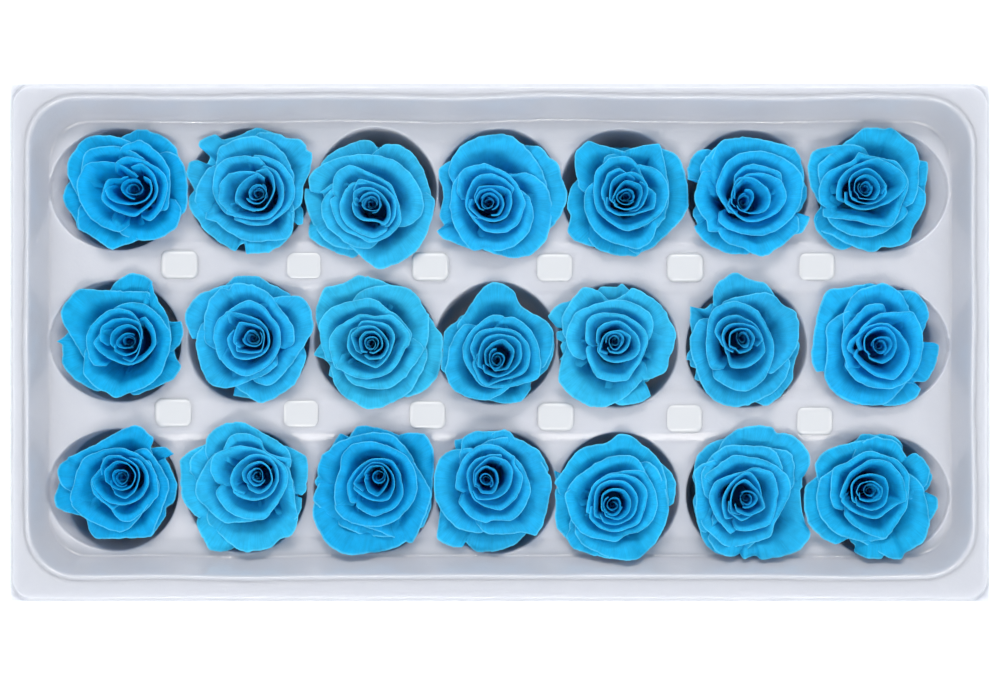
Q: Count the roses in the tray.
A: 21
